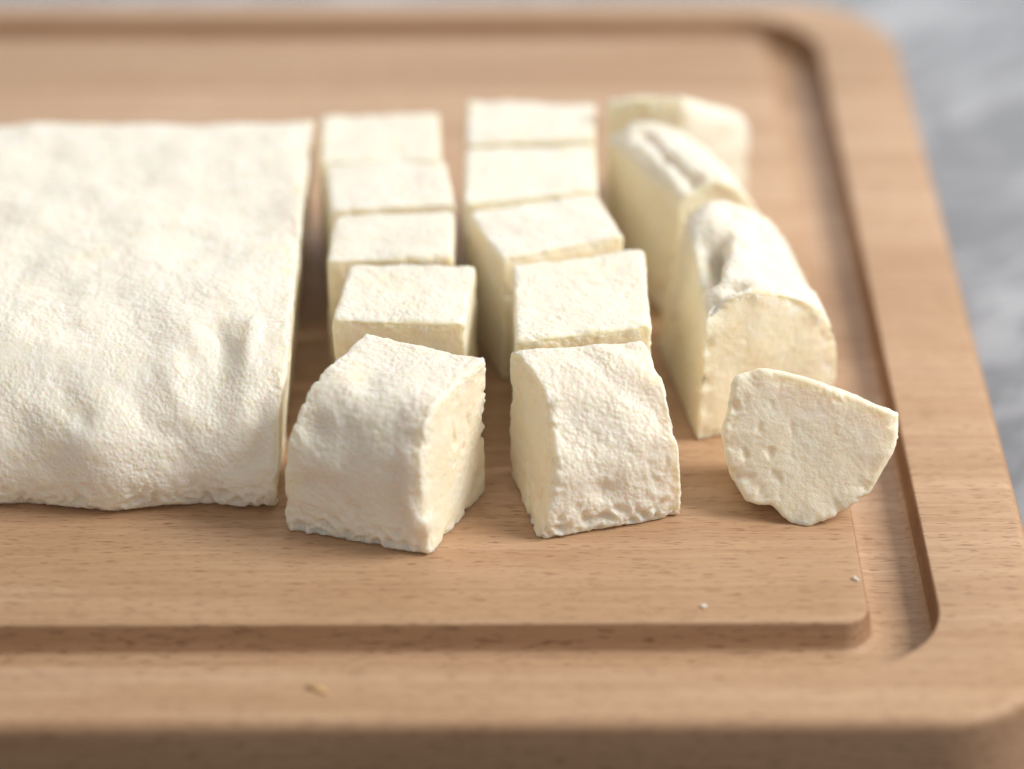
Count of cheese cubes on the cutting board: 14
